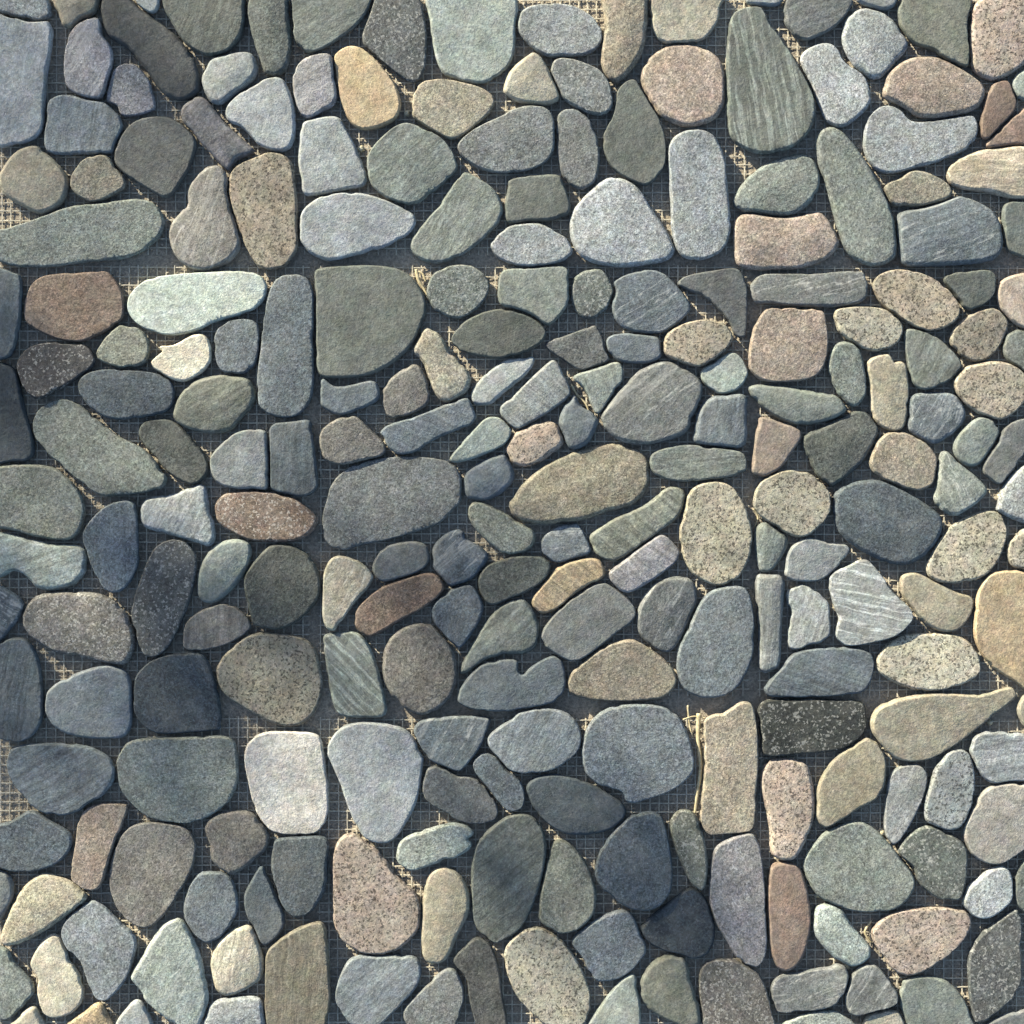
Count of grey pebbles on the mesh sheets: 181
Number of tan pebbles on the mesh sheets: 63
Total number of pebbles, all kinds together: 244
